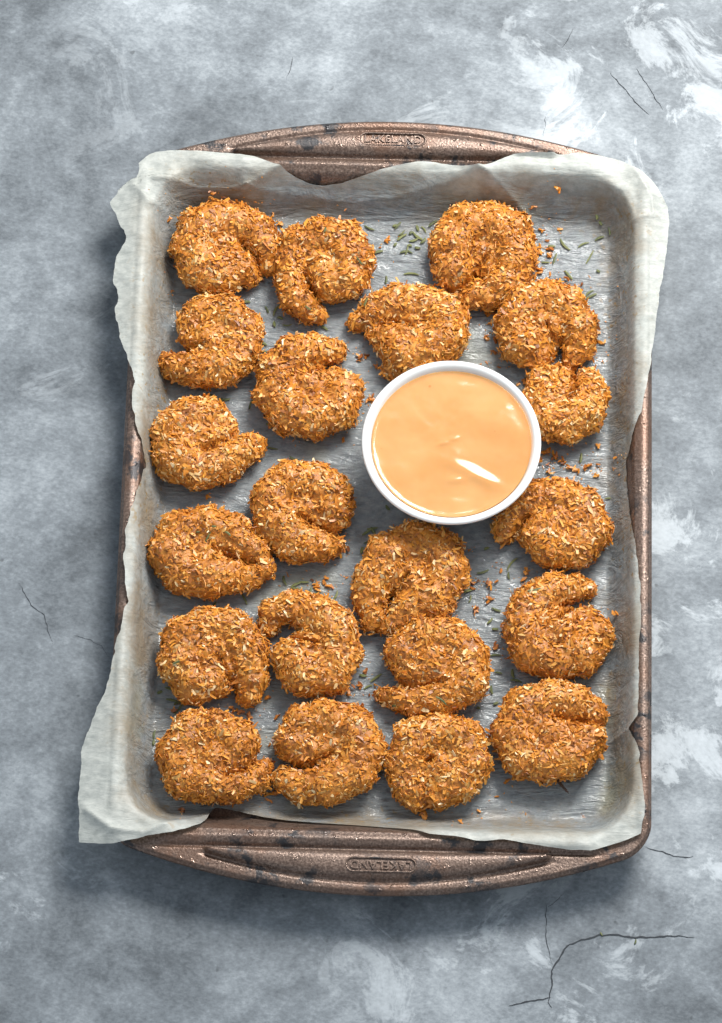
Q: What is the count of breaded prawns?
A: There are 21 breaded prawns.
